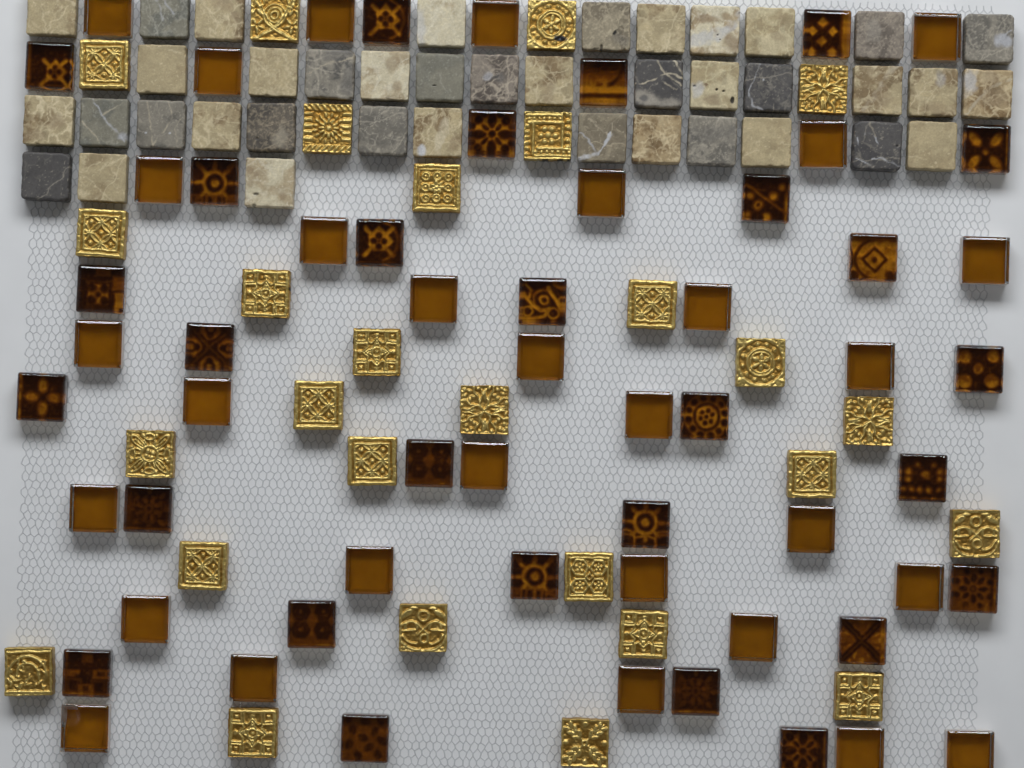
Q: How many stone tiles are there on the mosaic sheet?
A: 39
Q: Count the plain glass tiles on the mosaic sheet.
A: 30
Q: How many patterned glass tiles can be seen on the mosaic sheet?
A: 28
